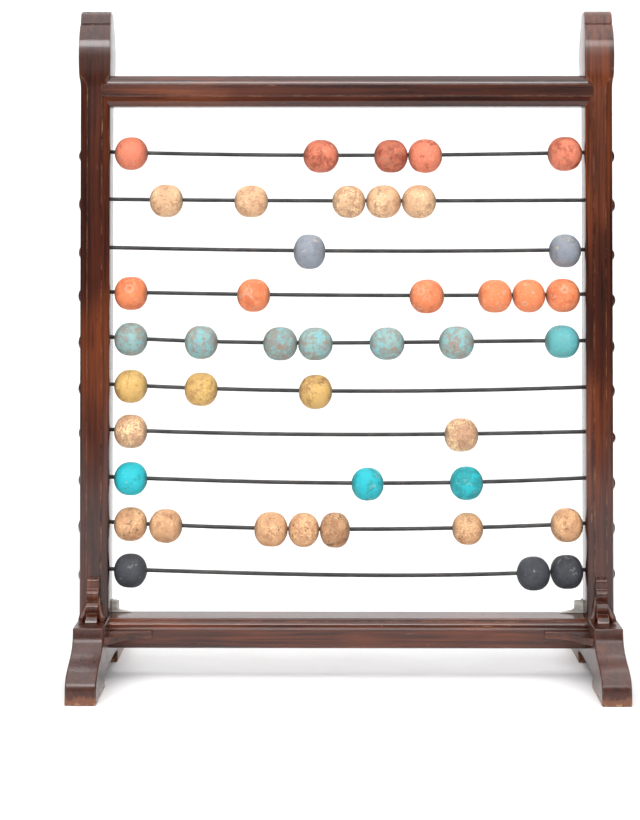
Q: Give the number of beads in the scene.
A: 43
